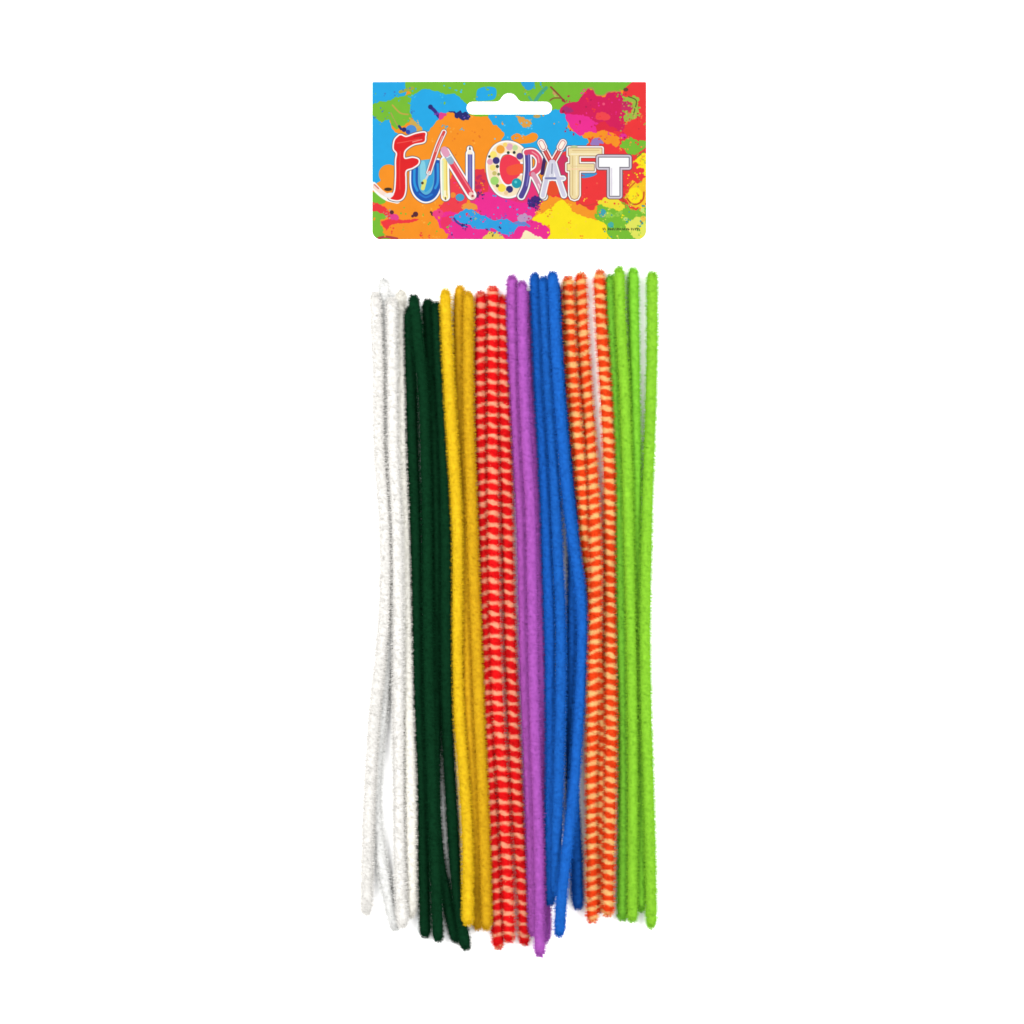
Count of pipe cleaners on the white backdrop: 28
